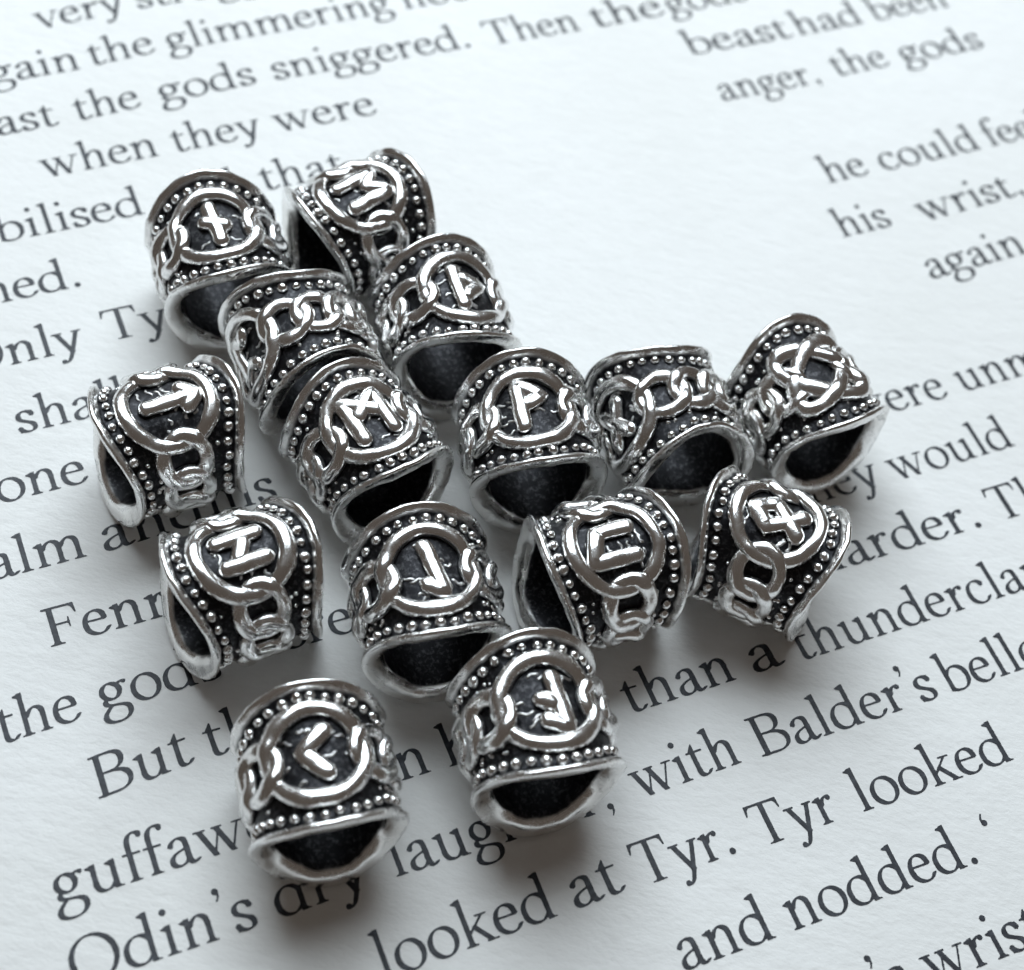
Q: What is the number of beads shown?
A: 15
